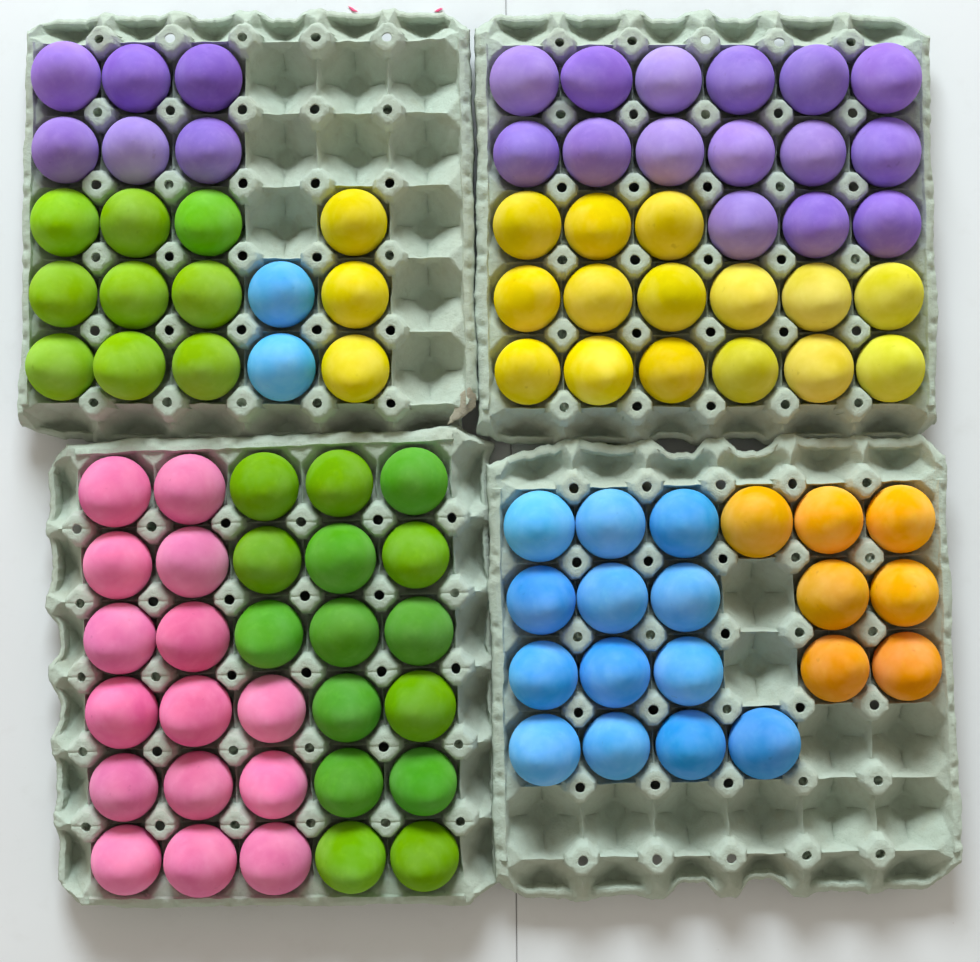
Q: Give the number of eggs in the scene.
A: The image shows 100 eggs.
